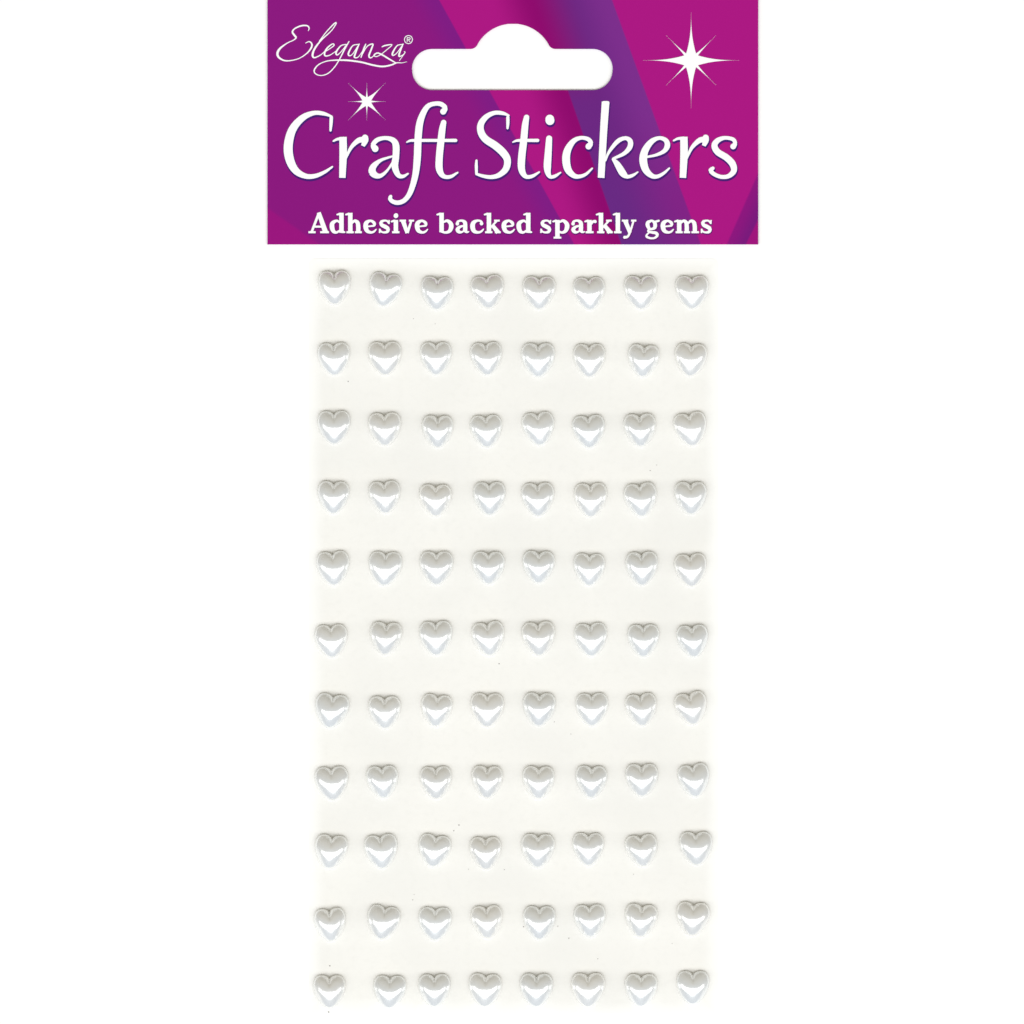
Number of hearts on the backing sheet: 88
